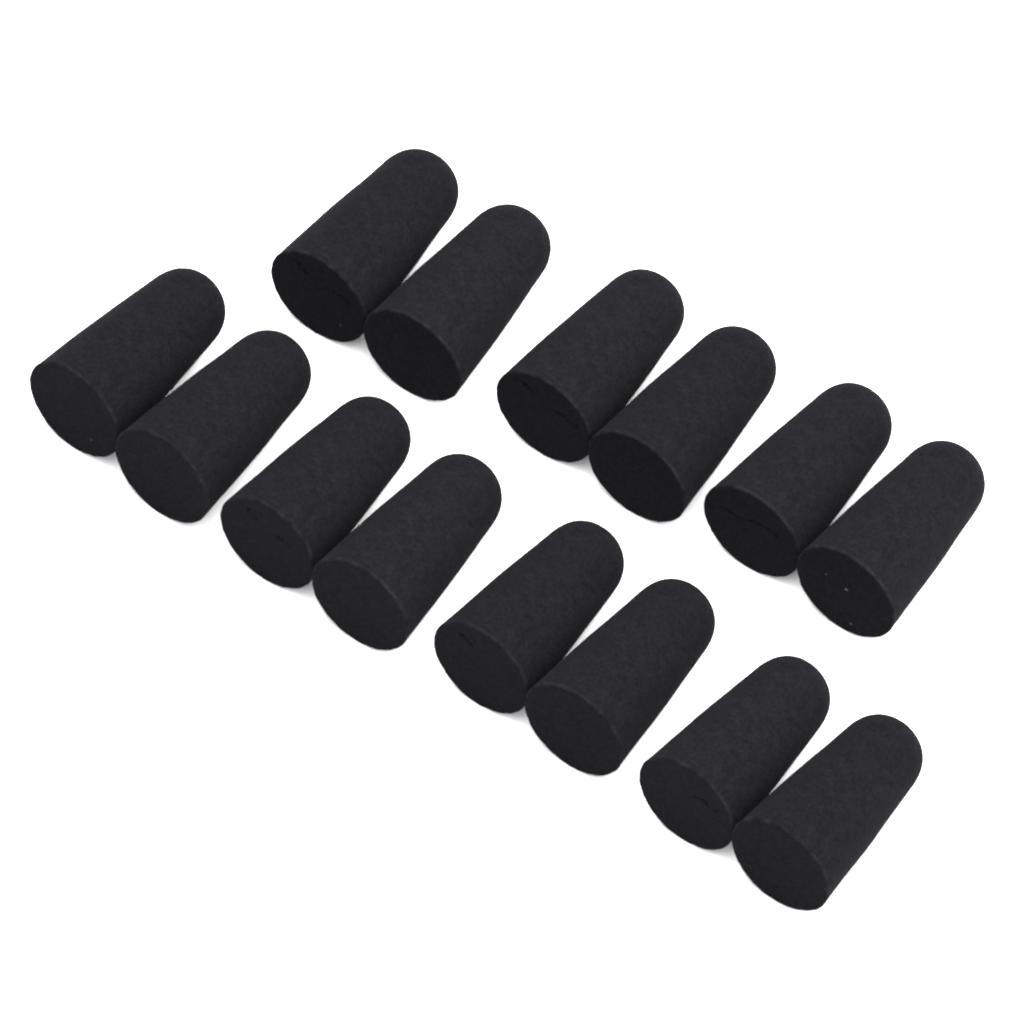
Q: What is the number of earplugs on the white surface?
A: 14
